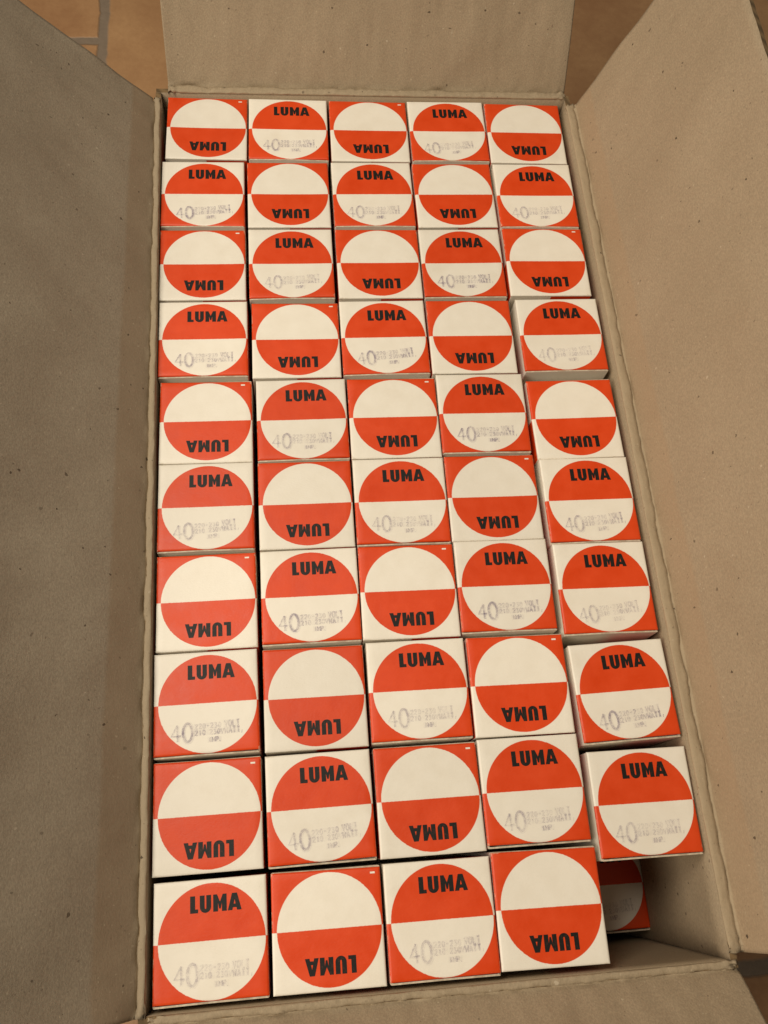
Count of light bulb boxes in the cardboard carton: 50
